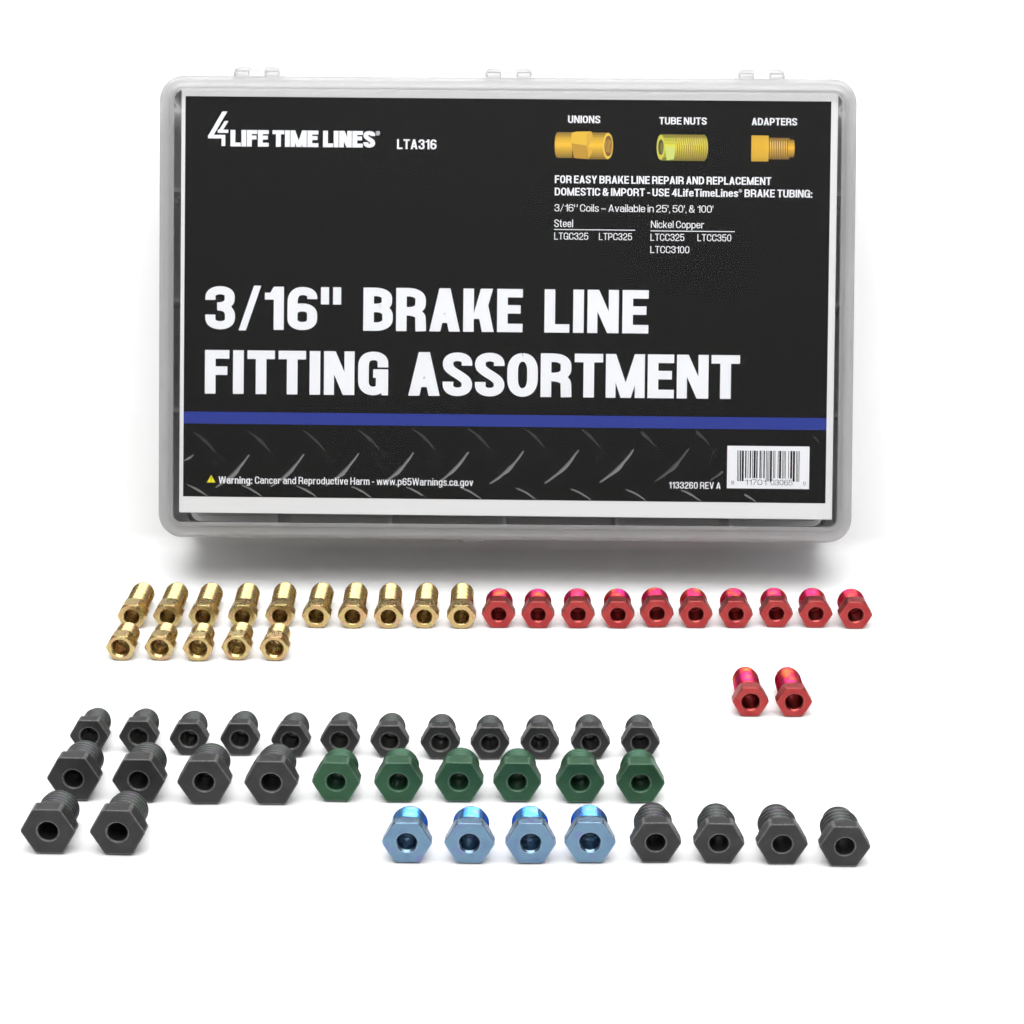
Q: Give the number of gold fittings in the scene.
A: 15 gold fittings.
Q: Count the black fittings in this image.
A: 22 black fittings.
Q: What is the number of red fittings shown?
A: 12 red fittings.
